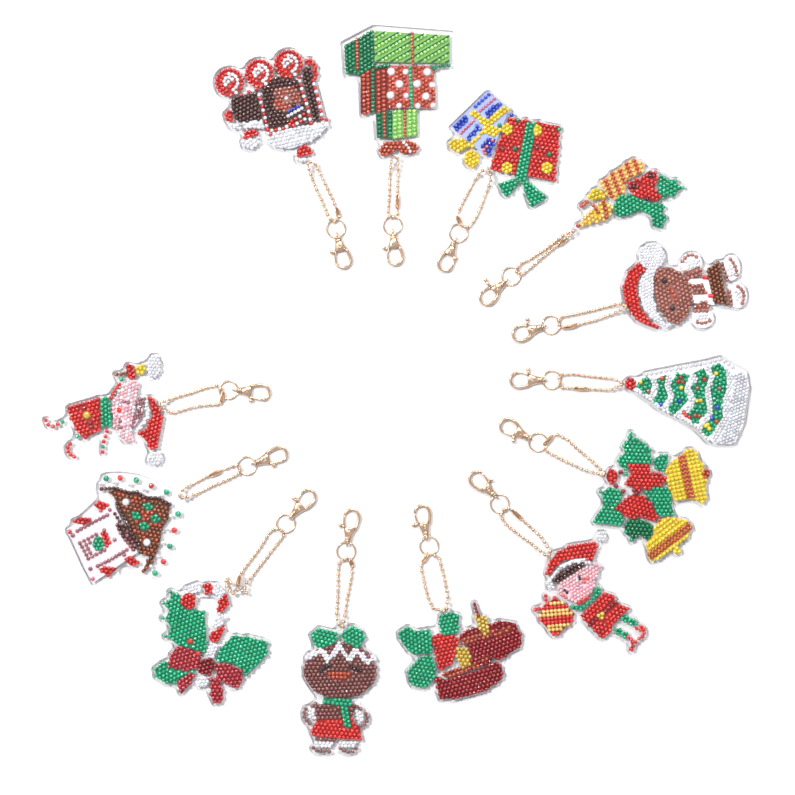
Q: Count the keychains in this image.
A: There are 13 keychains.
